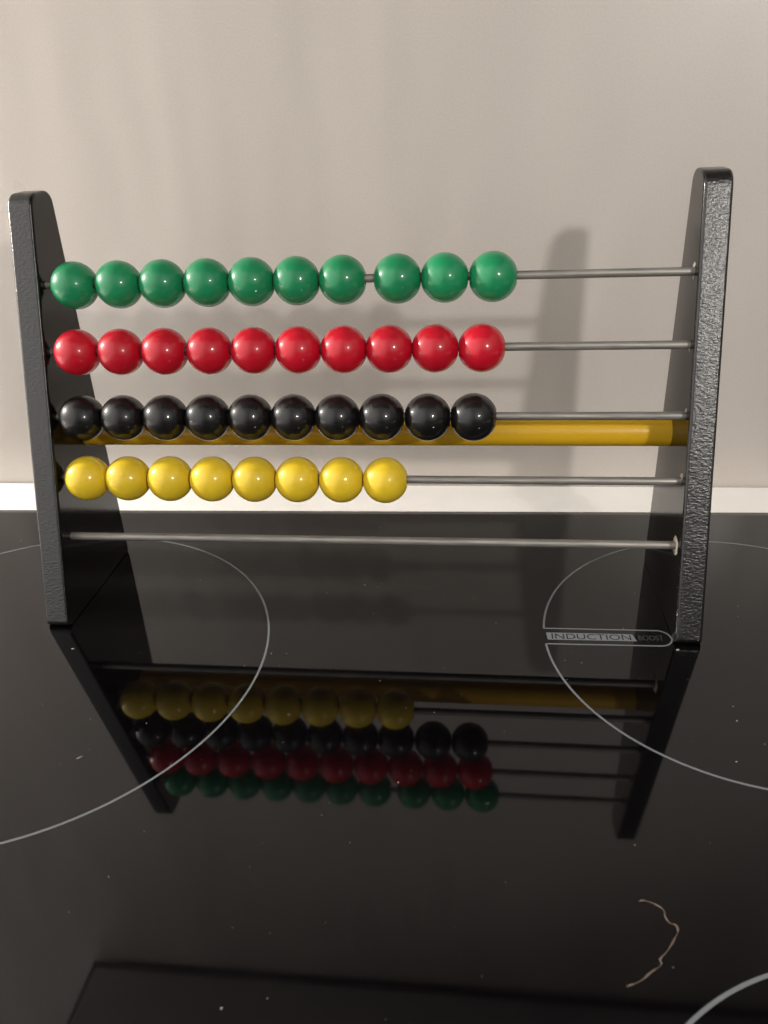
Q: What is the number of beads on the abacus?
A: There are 38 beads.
